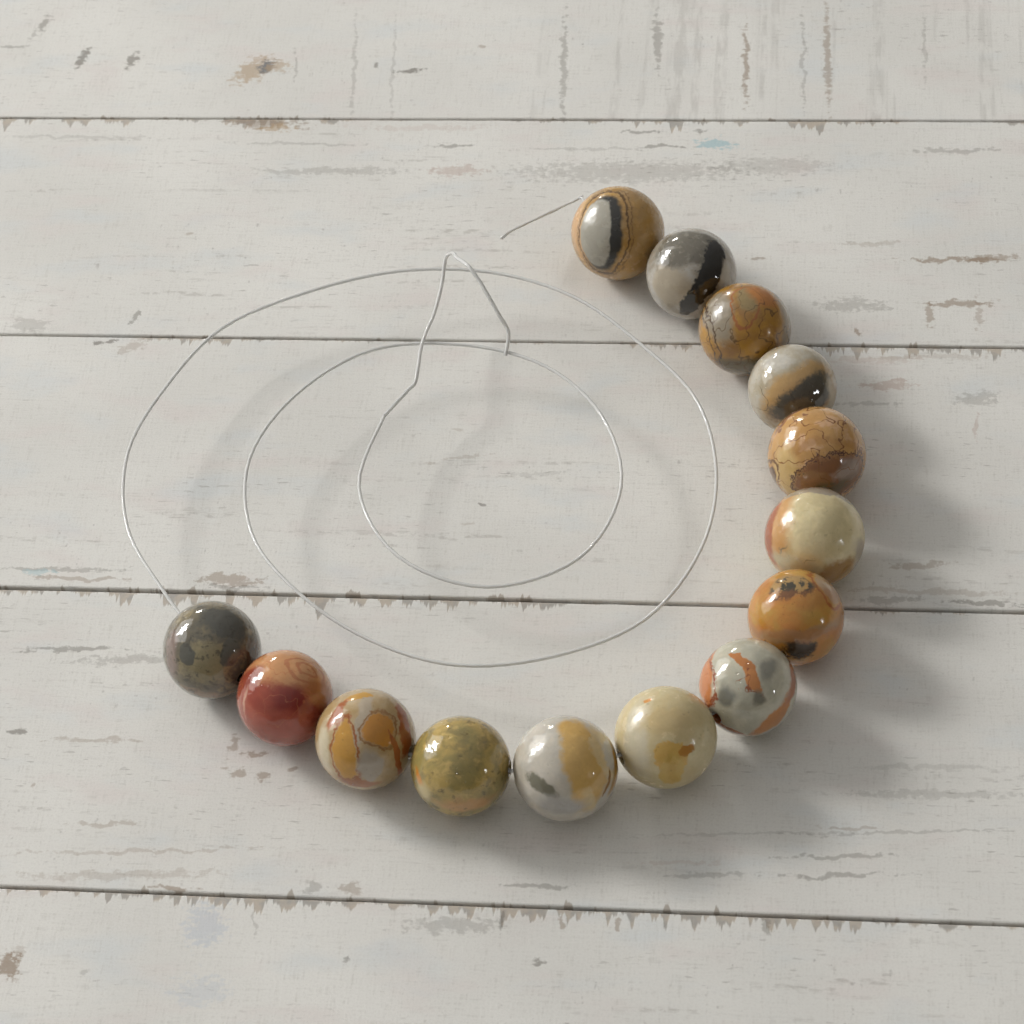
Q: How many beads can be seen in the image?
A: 14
